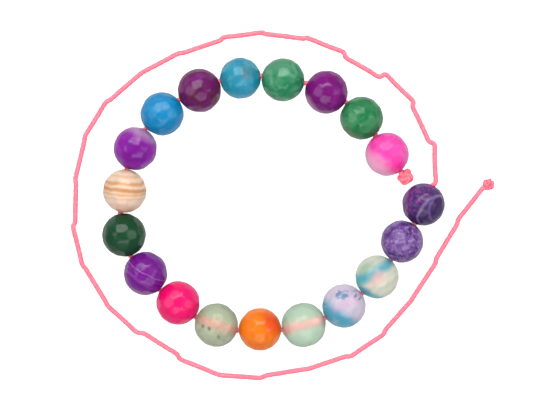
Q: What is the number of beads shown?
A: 19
